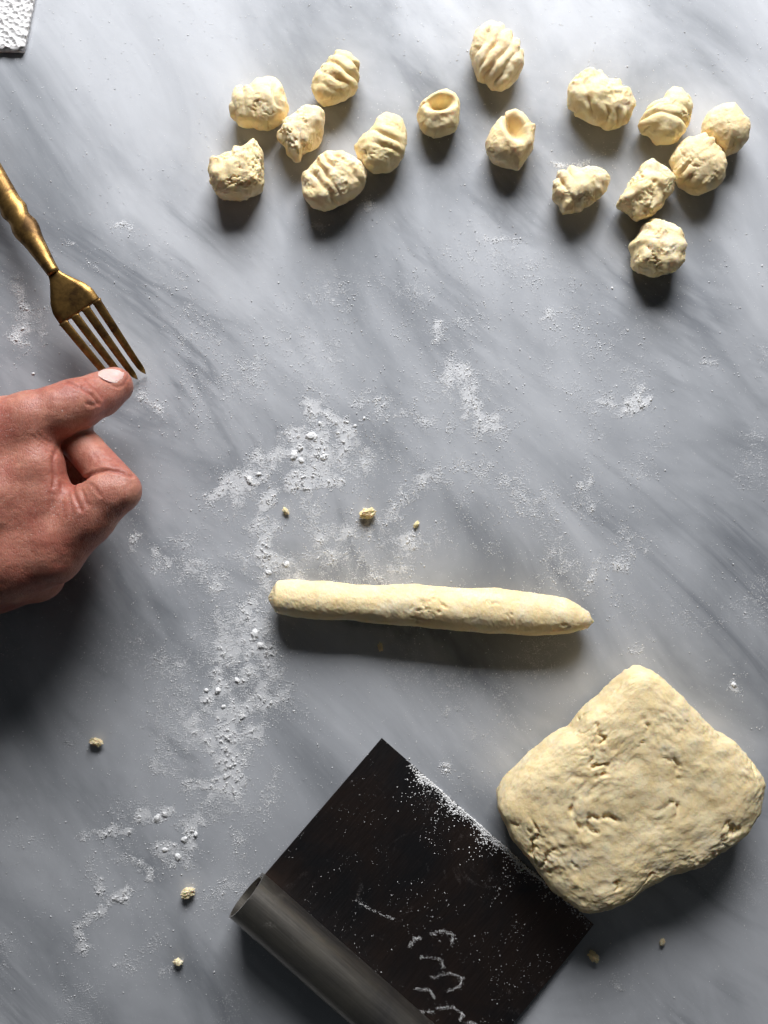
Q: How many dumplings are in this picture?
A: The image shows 16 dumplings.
